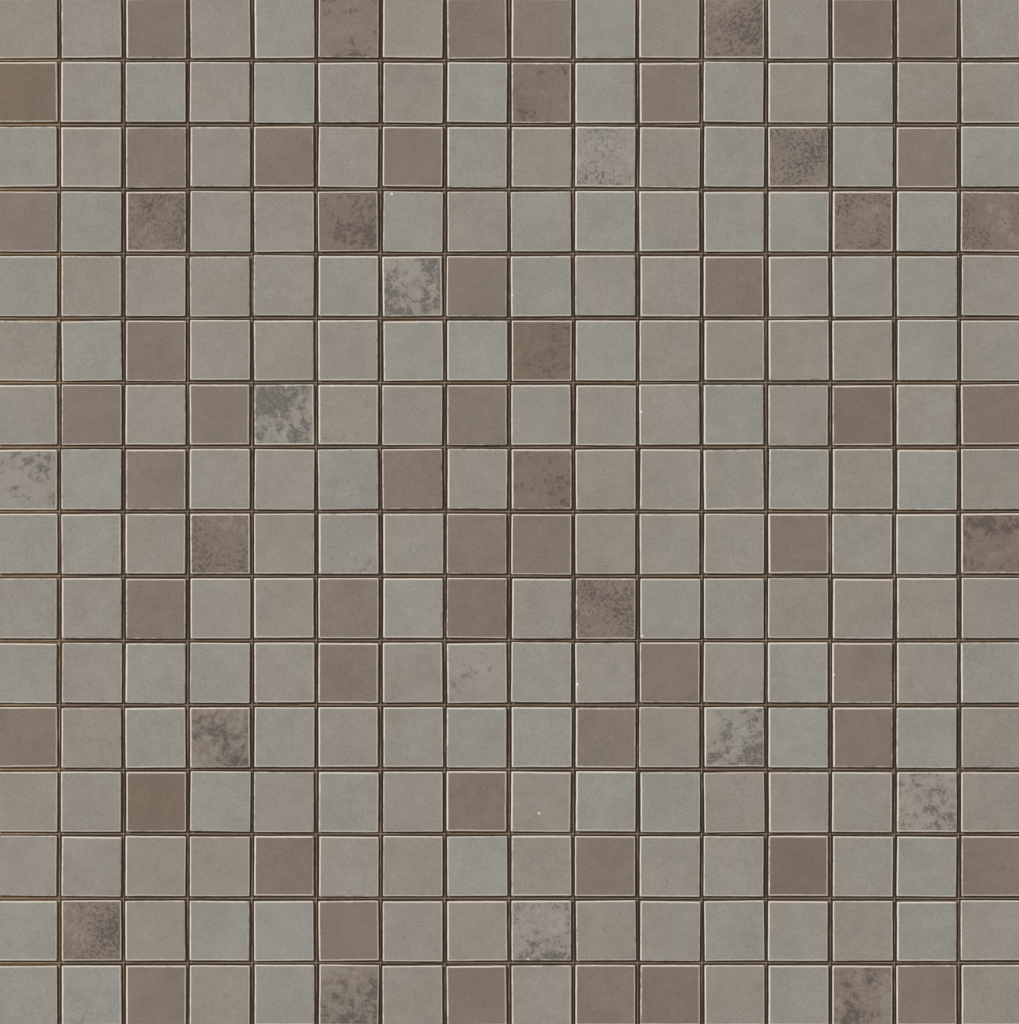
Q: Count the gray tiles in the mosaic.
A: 193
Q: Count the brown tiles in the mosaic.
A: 63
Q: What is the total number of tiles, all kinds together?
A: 256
